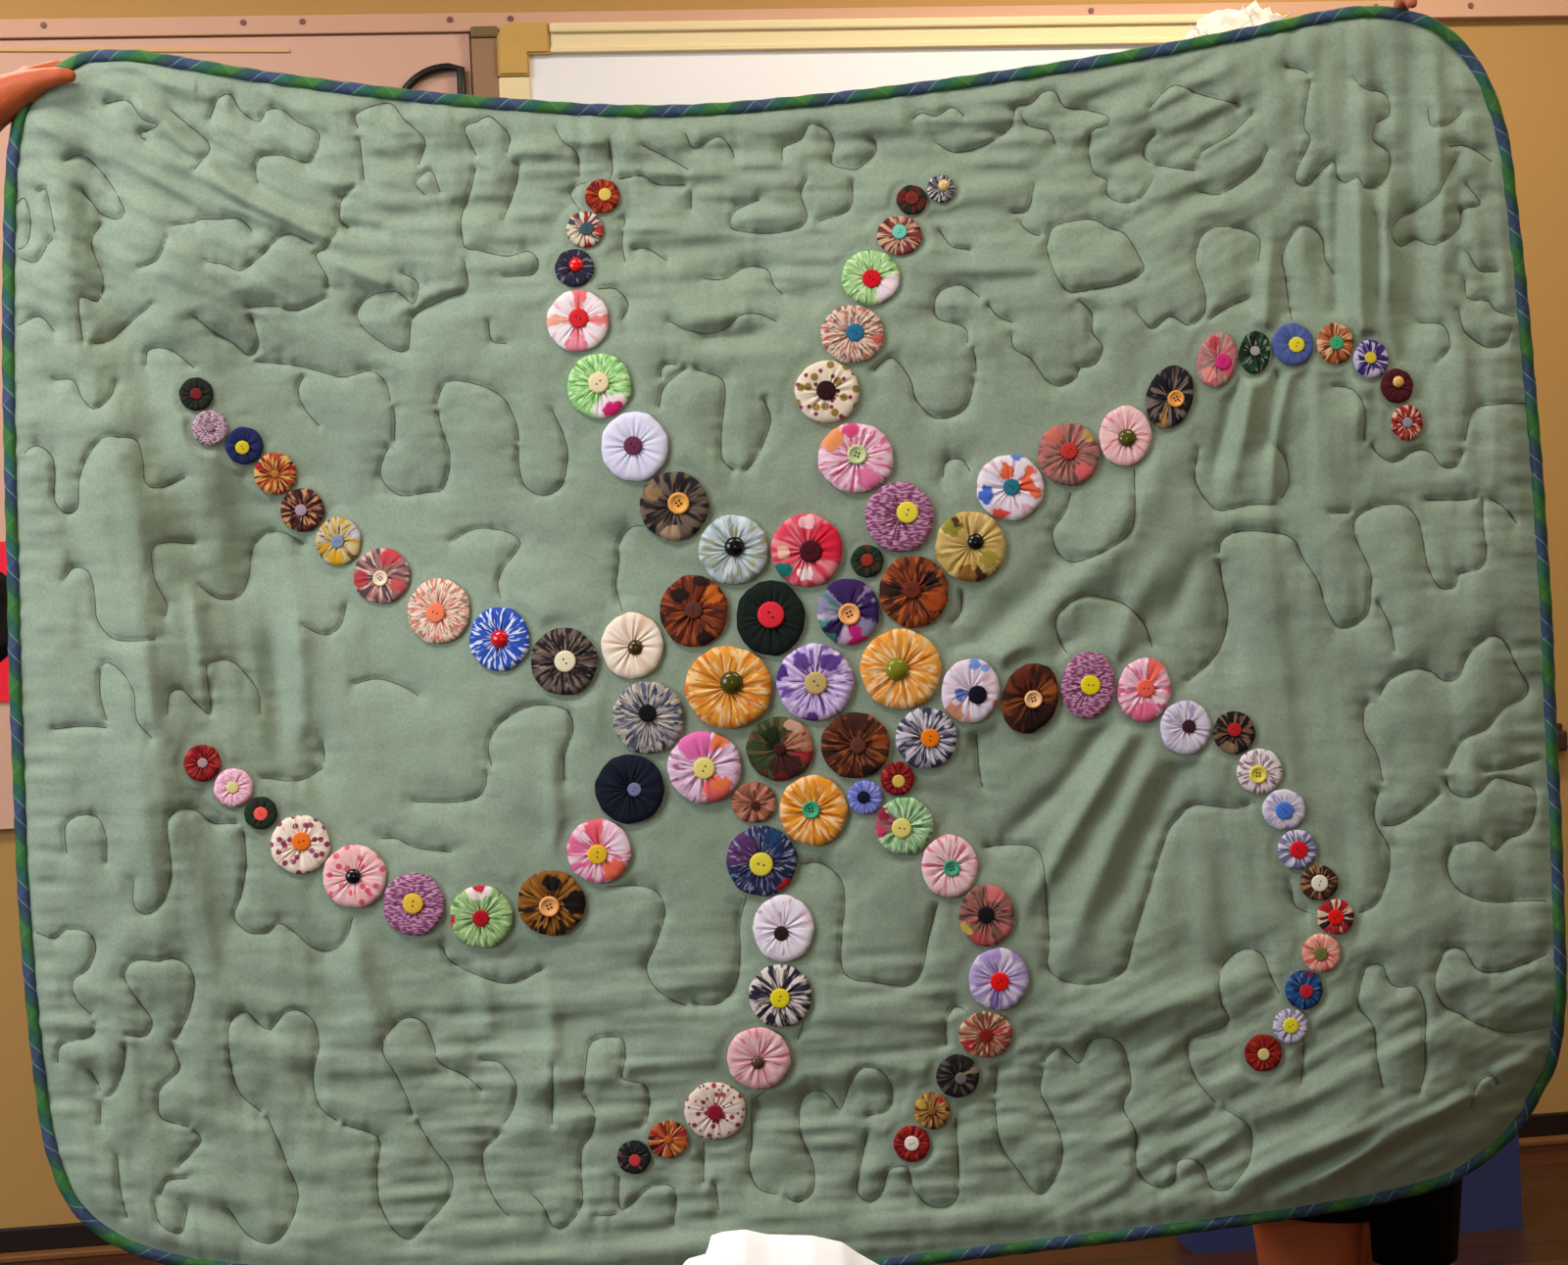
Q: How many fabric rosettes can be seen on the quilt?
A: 97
